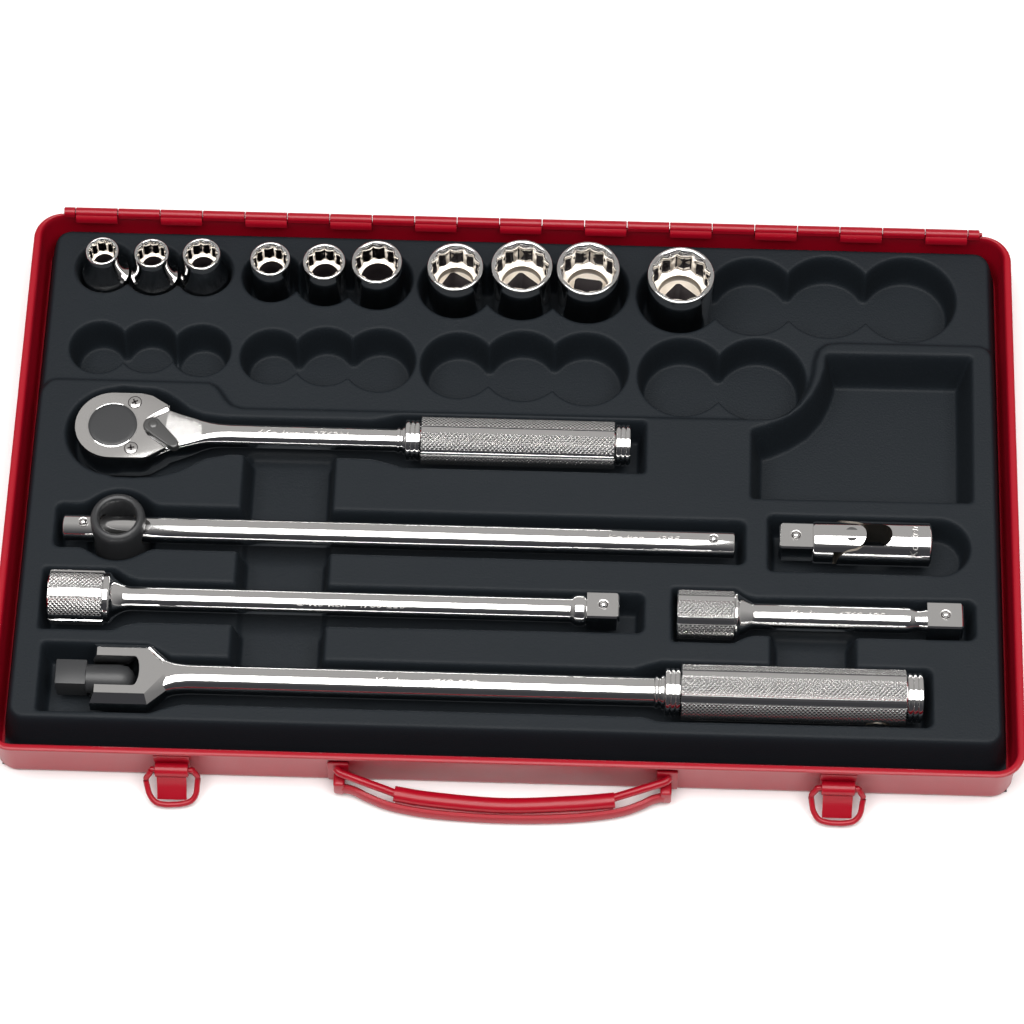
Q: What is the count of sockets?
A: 10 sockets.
